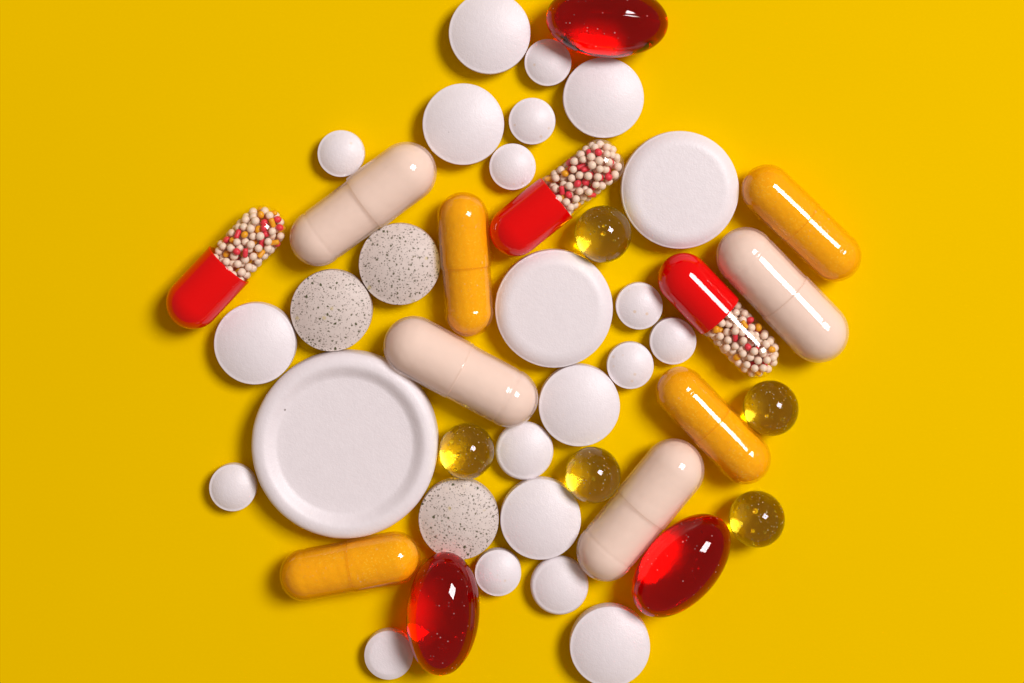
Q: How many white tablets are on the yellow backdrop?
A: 22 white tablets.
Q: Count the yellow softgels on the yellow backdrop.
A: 5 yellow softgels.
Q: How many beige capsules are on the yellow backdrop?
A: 4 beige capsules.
